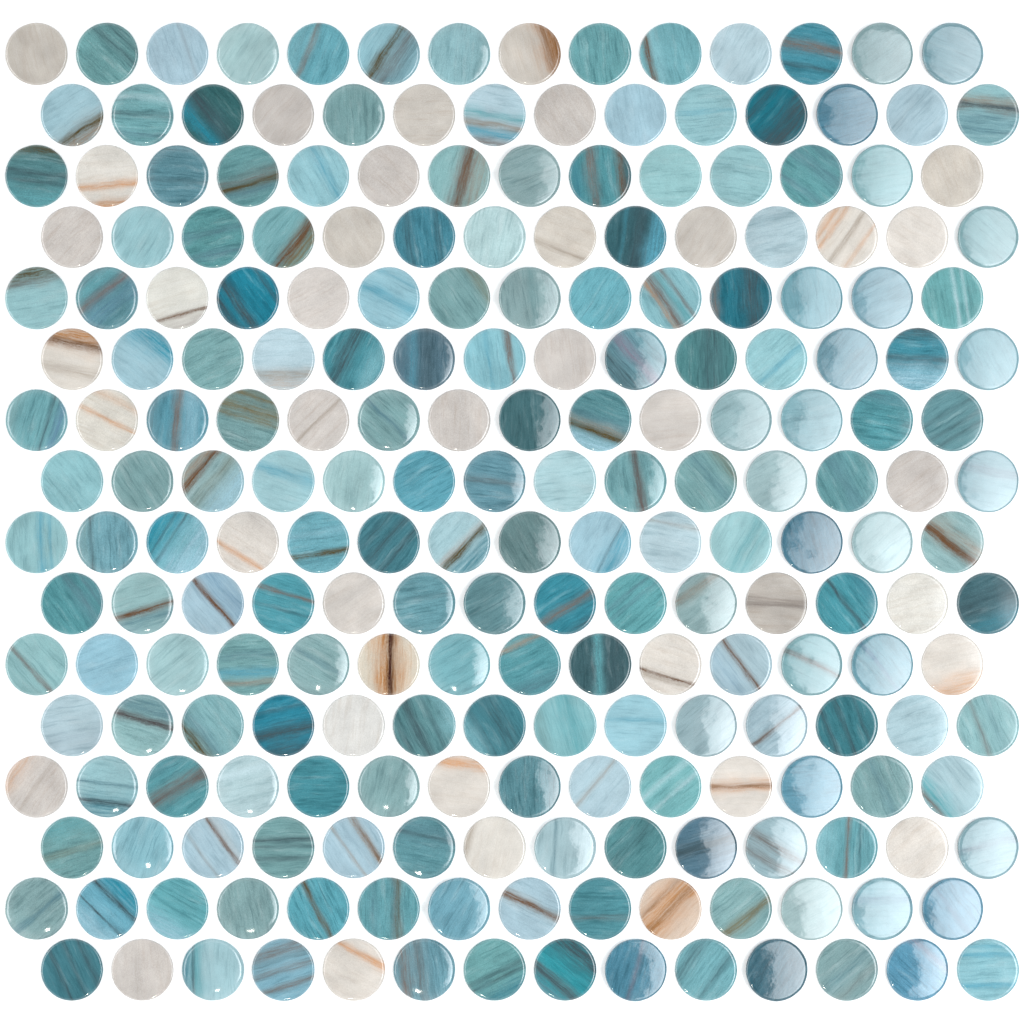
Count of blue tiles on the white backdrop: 185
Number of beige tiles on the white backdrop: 39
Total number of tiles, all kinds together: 224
